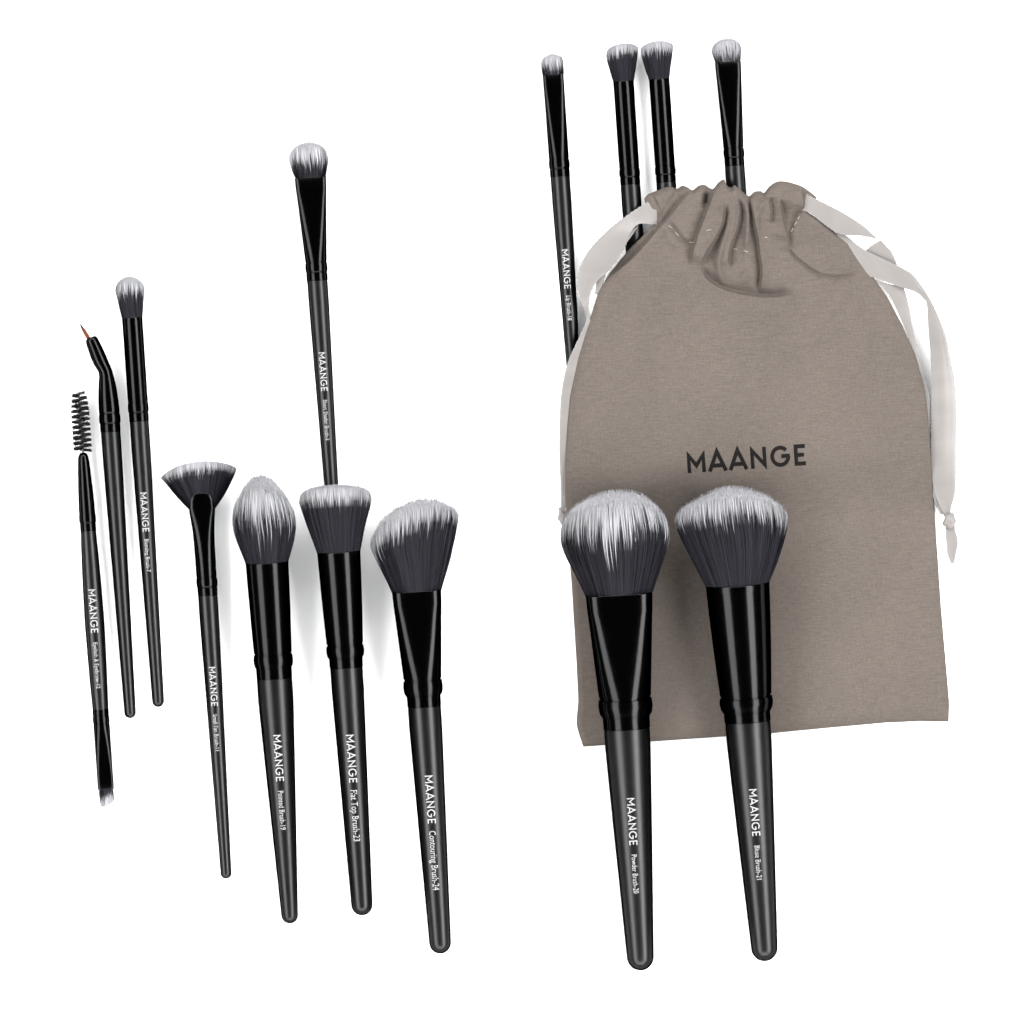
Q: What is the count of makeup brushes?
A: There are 14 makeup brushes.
